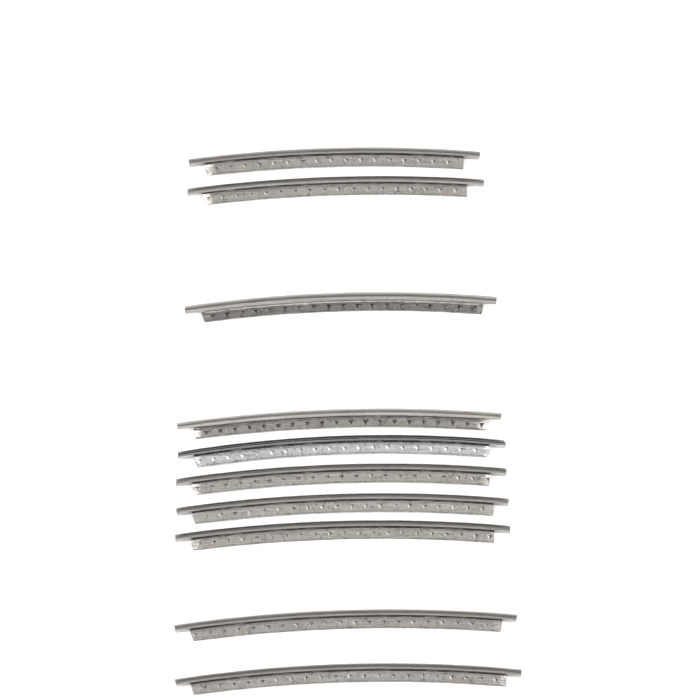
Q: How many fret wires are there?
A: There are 10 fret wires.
